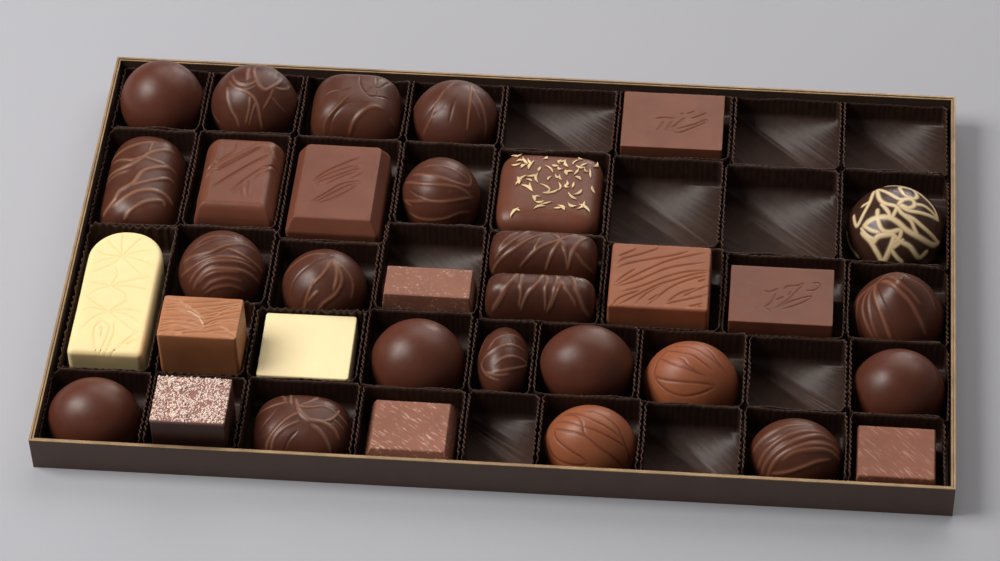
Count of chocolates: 34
